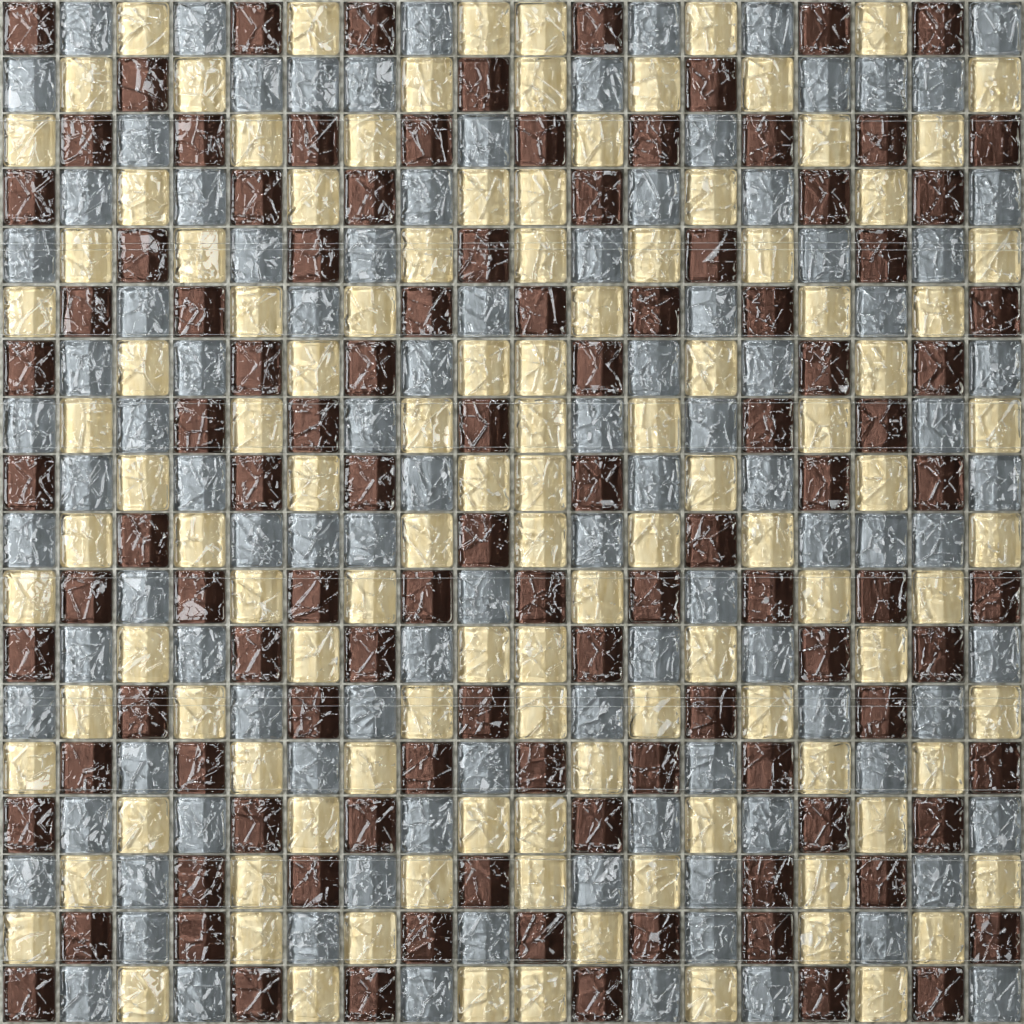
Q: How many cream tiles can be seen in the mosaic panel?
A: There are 114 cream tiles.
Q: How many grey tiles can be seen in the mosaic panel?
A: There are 103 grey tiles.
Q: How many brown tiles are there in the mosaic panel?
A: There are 107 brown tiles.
